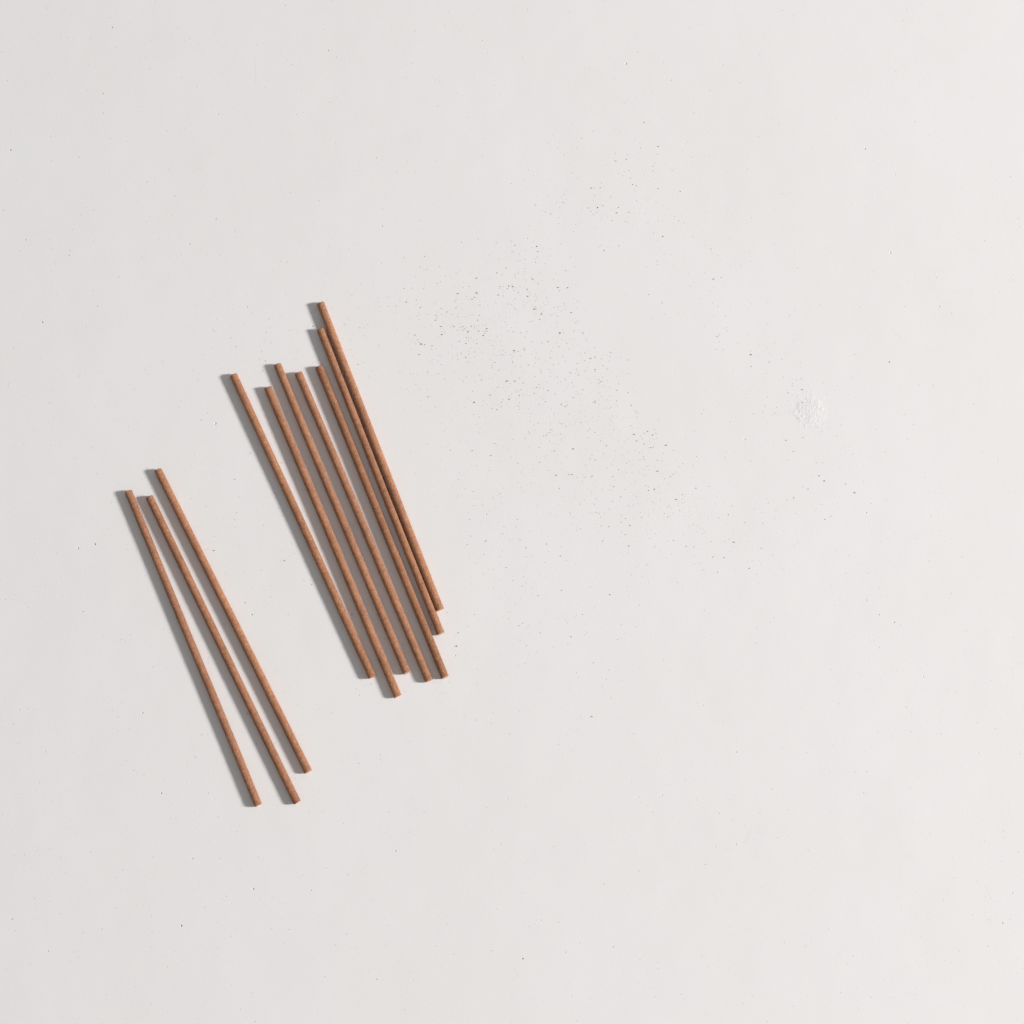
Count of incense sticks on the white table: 10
